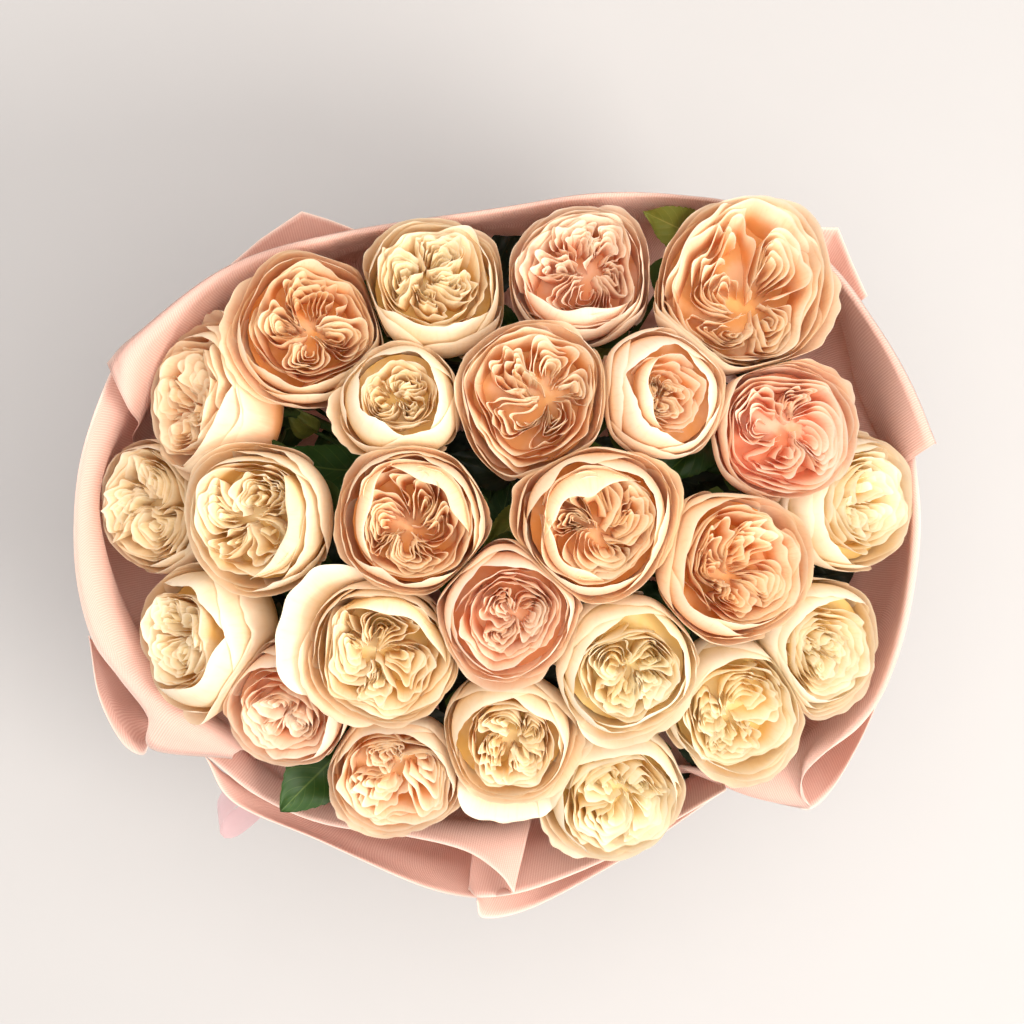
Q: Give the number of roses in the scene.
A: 25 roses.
